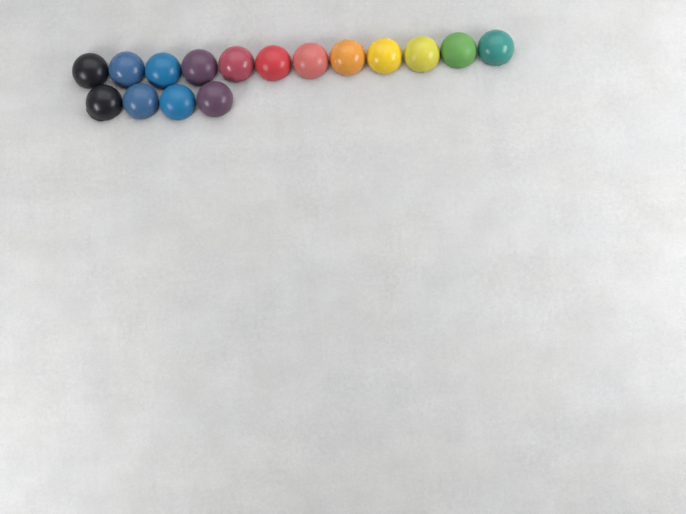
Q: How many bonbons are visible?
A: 16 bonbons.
